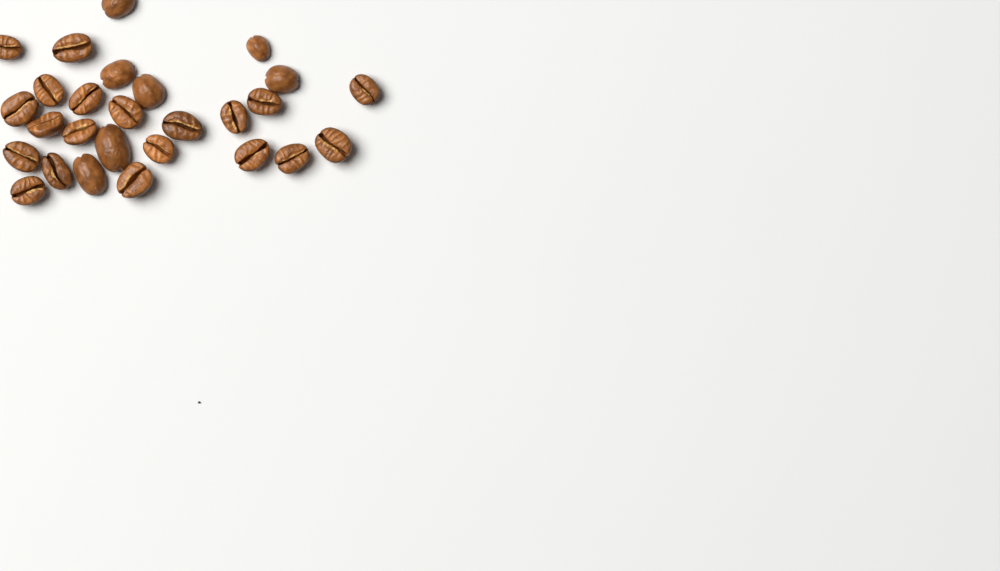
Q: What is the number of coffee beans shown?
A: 27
